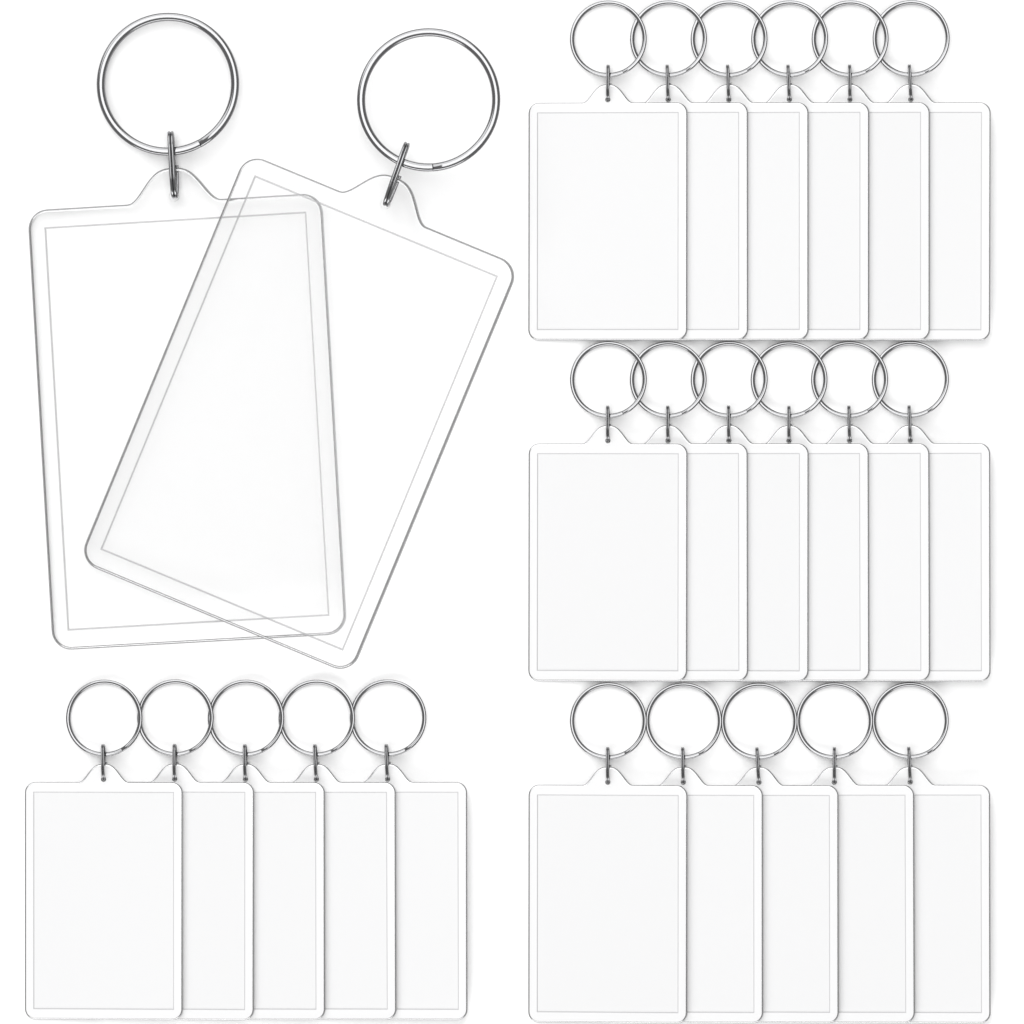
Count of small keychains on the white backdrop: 22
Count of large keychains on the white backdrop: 2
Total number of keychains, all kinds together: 24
